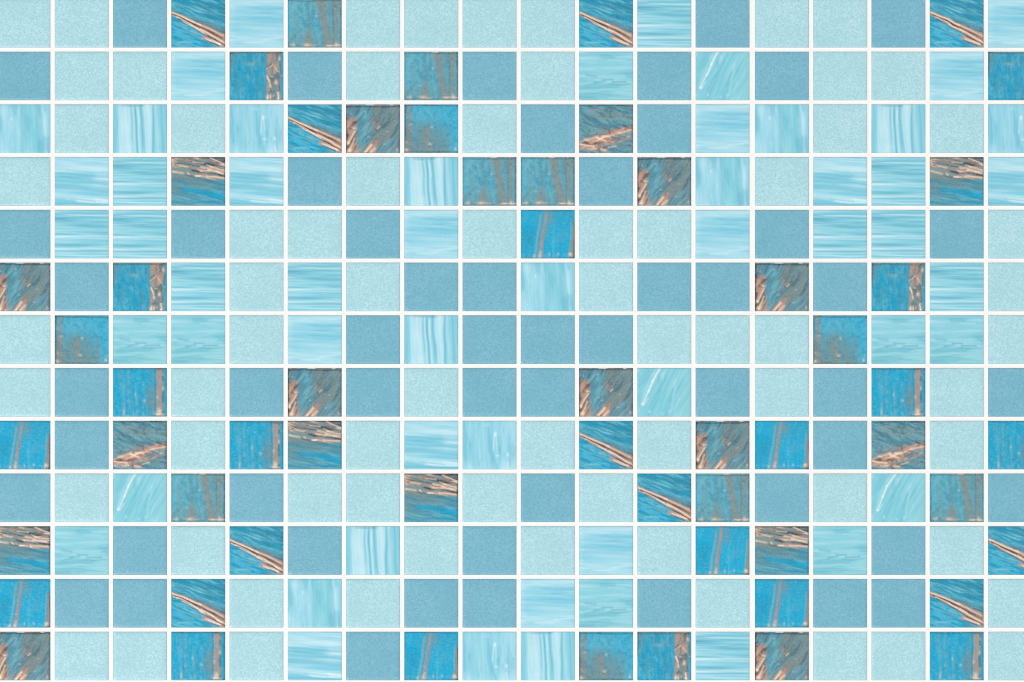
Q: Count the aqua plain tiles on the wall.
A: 69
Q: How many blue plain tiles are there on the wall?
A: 54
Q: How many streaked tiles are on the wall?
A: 54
